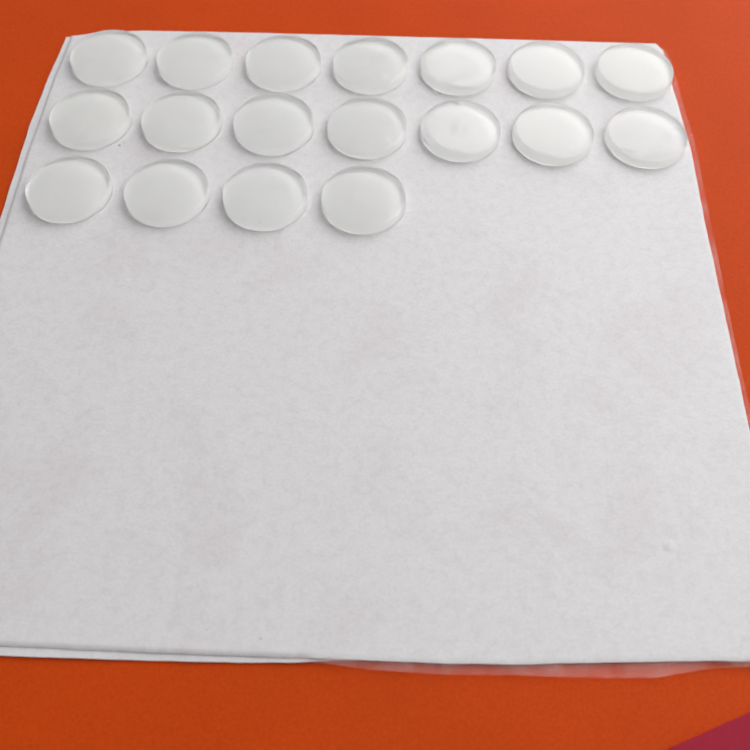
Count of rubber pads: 18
